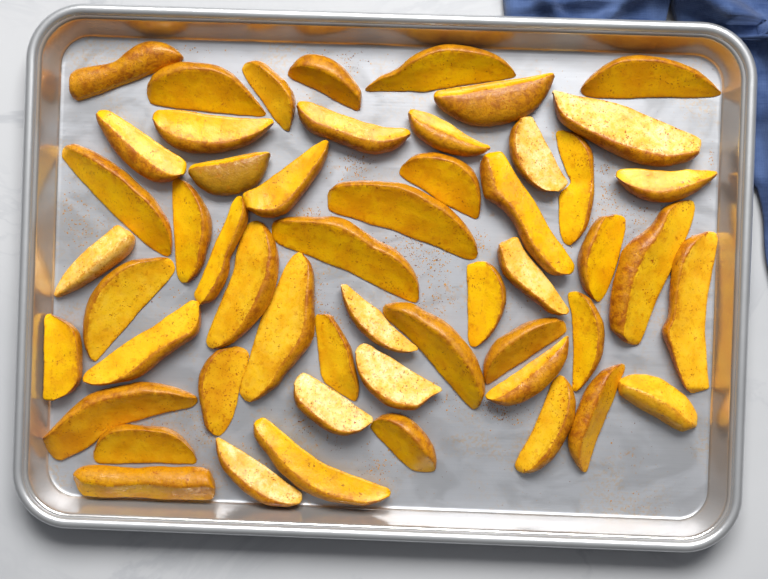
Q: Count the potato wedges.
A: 53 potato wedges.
